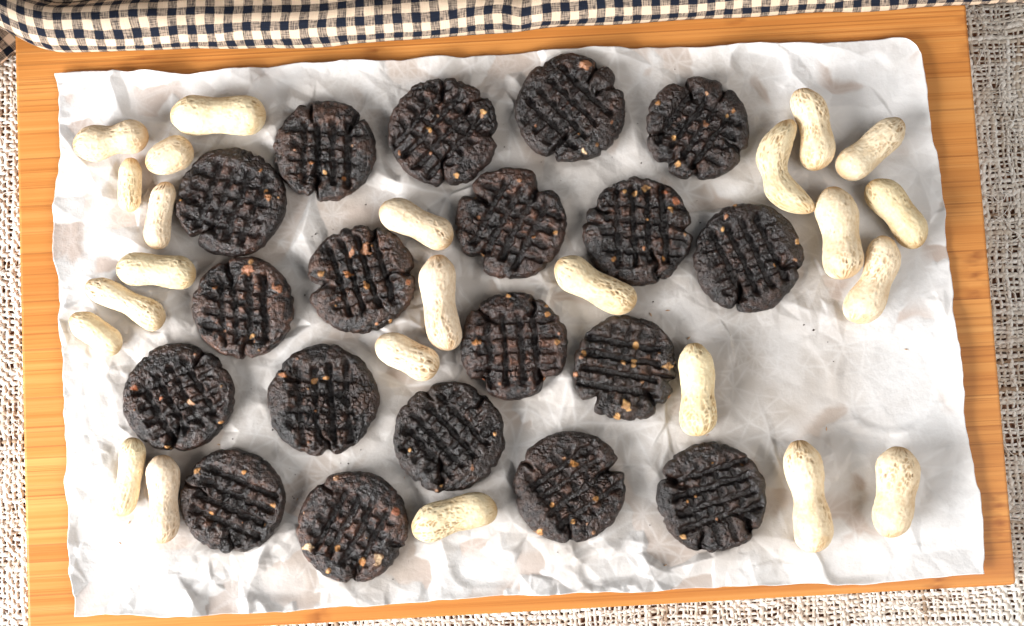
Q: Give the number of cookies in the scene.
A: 19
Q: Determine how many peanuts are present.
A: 24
